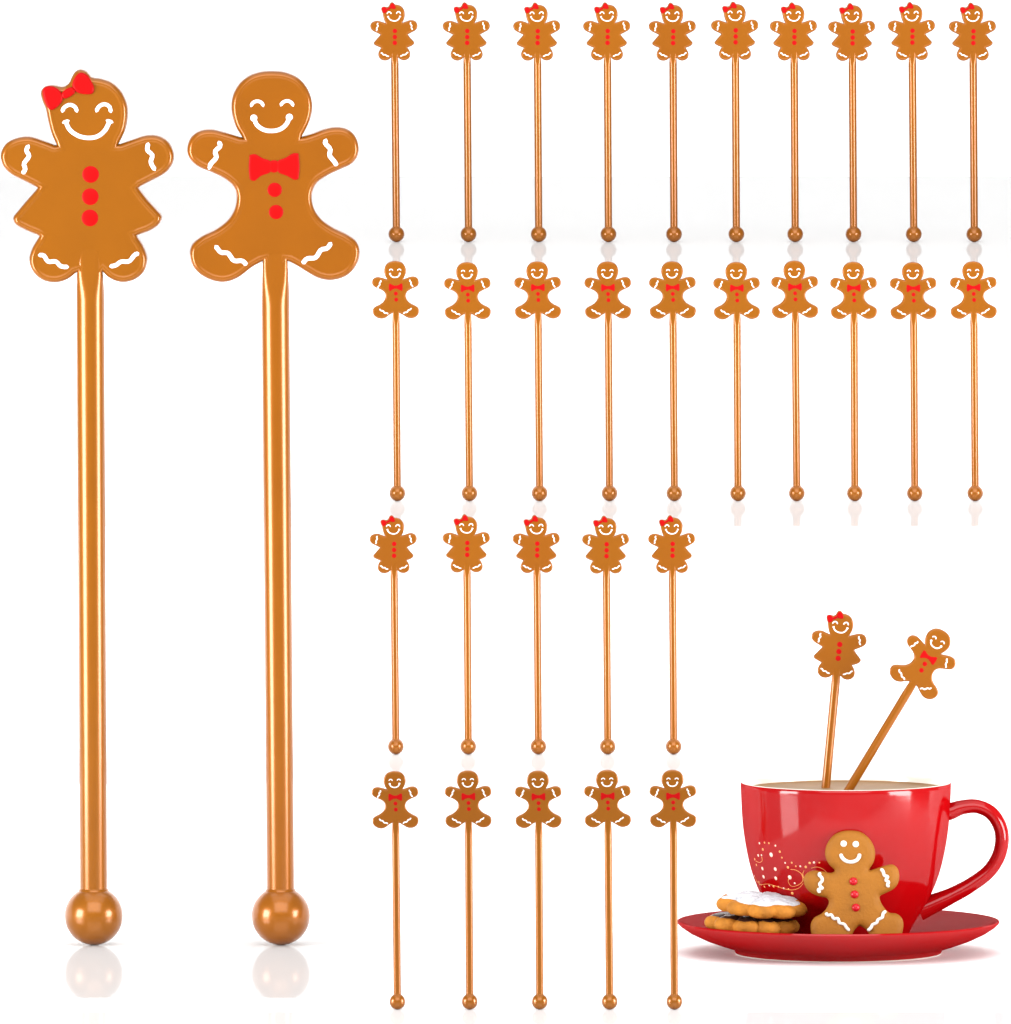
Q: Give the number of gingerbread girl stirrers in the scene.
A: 17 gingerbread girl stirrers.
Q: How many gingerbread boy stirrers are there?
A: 17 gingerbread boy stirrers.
